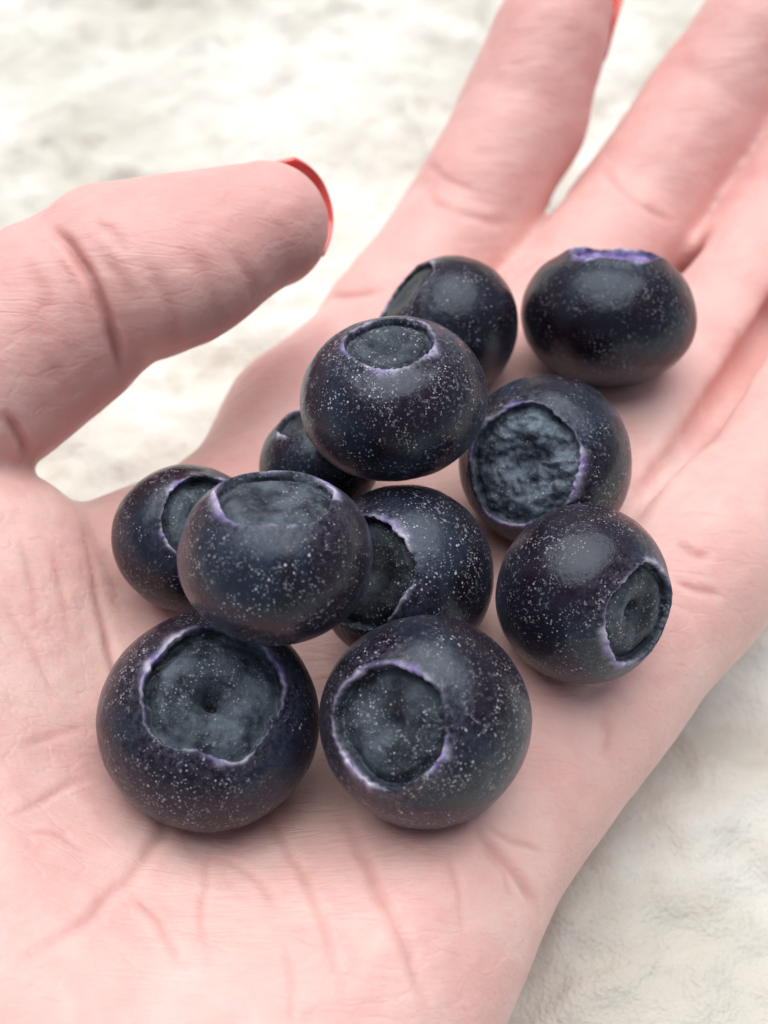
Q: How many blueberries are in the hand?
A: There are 11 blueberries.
